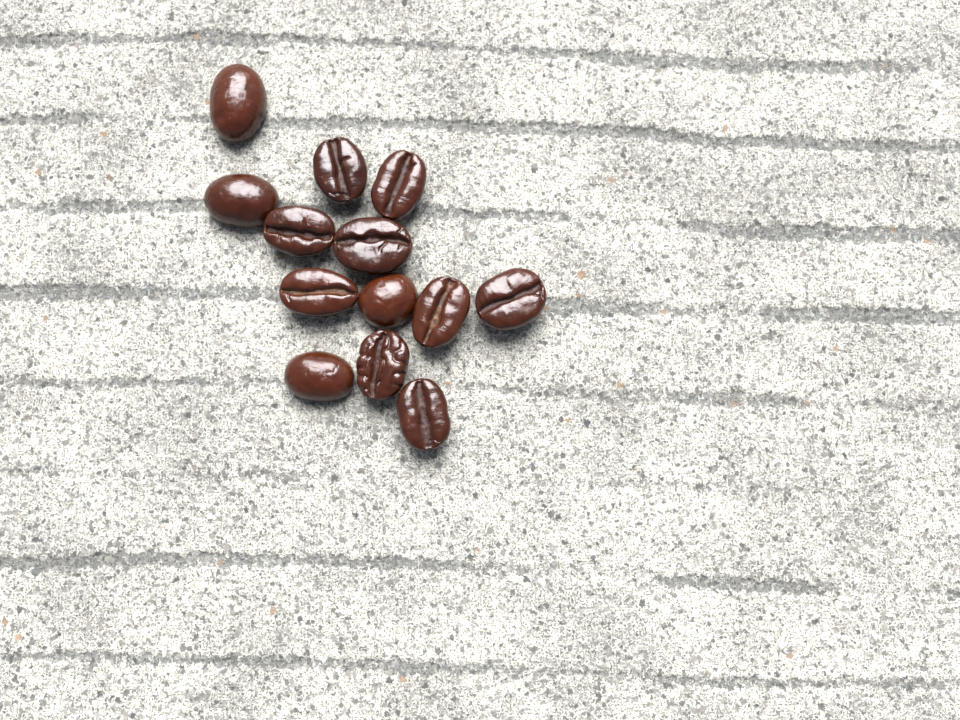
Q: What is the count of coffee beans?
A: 13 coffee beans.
